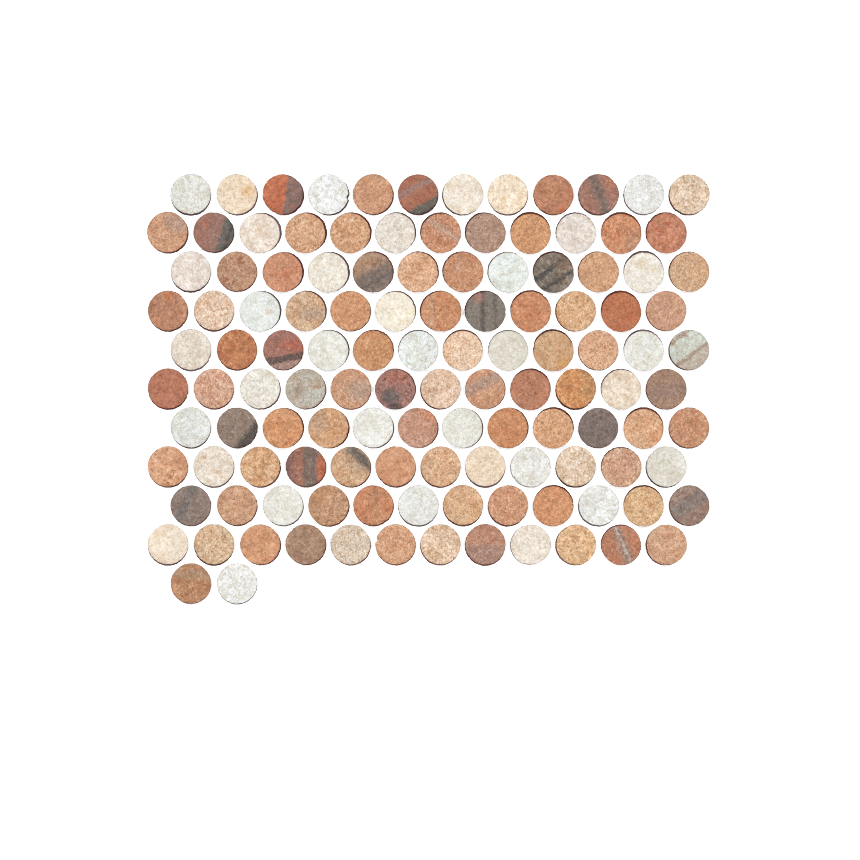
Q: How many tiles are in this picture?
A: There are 122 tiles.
